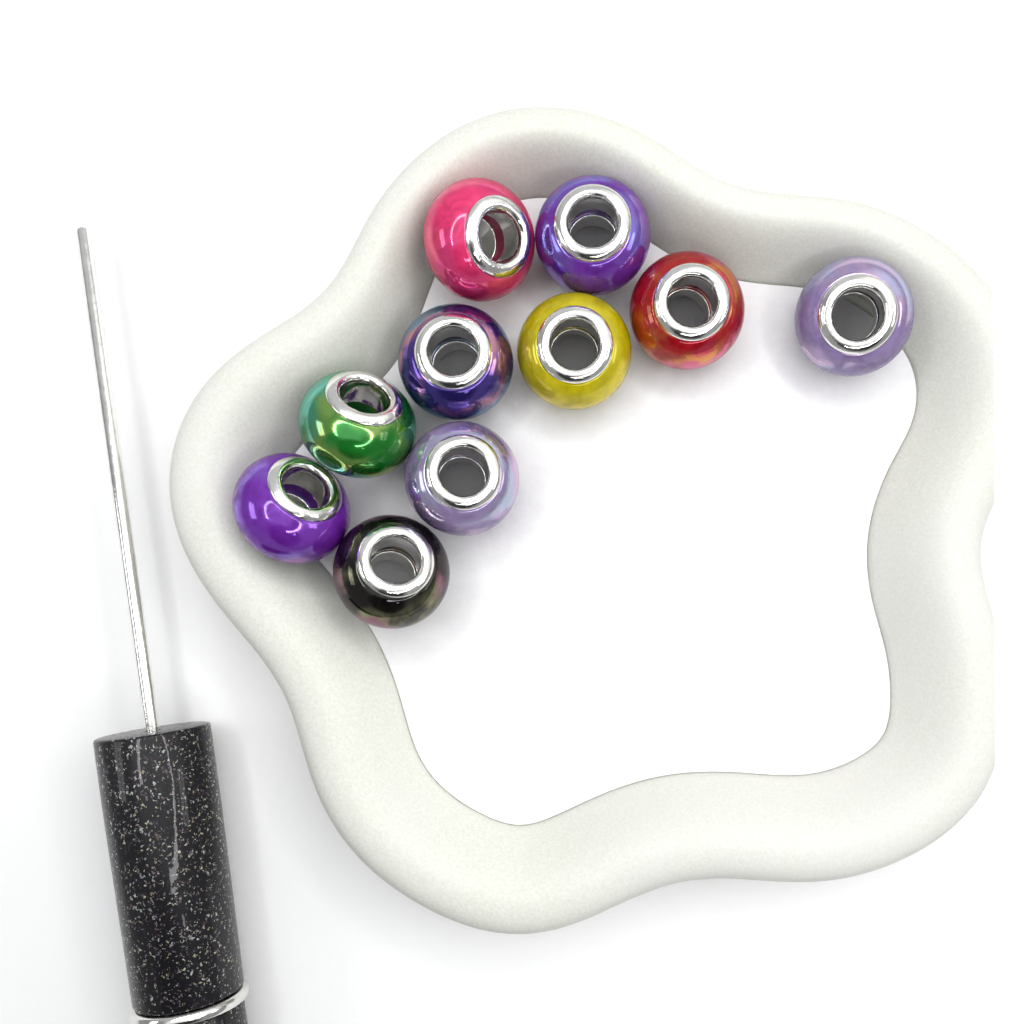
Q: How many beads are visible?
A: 10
